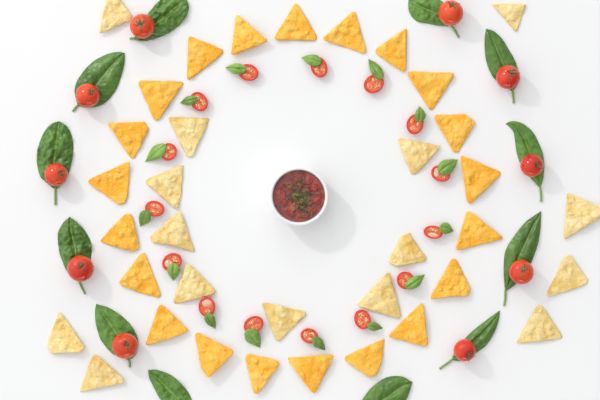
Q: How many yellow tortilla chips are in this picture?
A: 15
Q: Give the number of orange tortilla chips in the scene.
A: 21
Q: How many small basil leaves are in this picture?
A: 15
